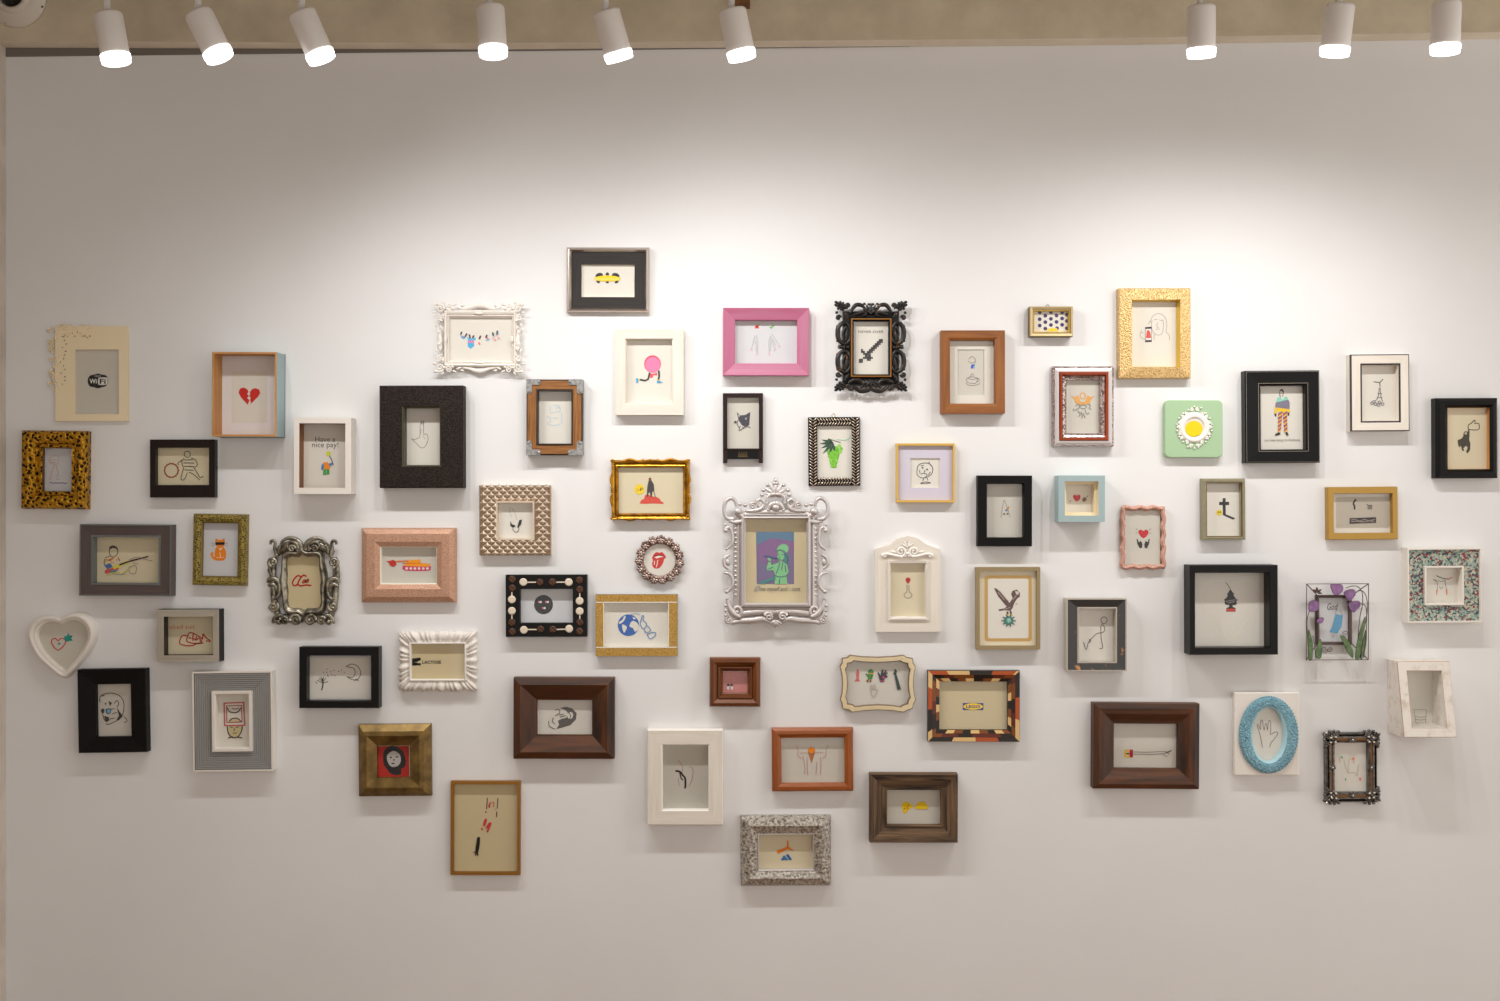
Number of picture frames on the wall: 64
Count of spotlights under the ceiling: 9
